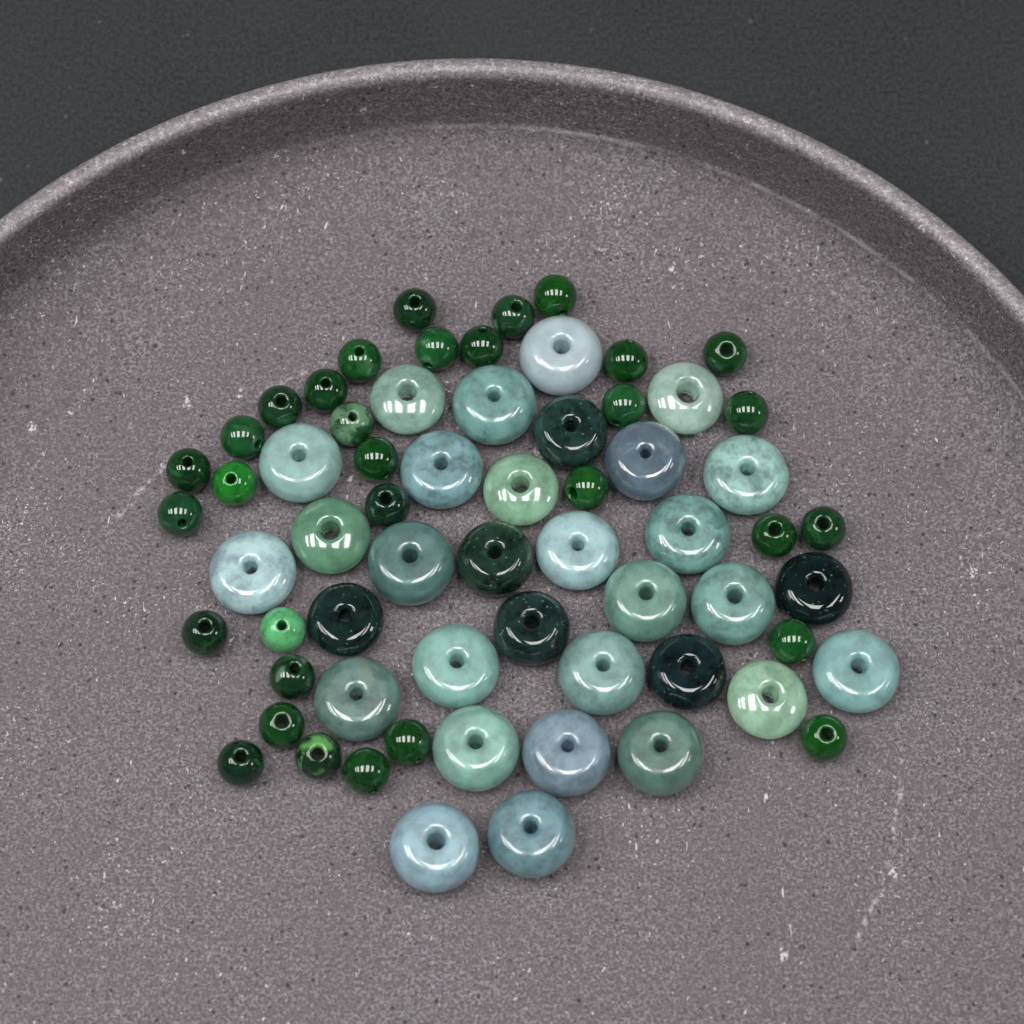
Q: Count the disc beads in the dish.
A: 32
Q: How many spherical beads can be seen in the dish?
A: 32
